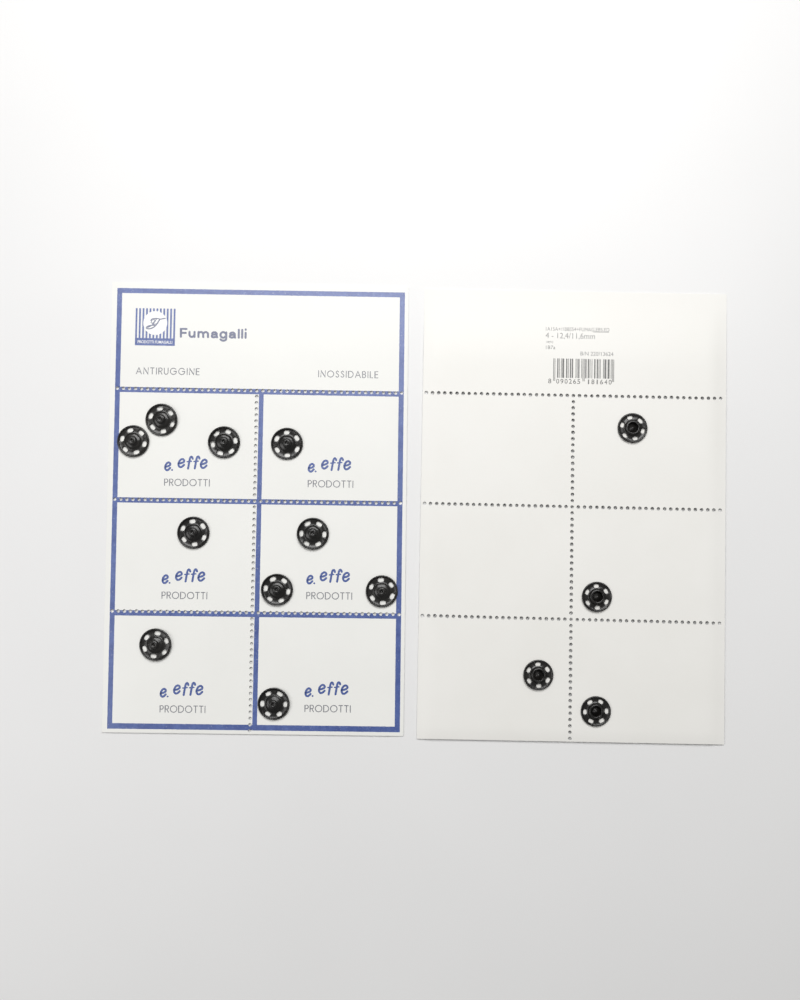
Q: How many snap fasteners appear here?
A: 14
